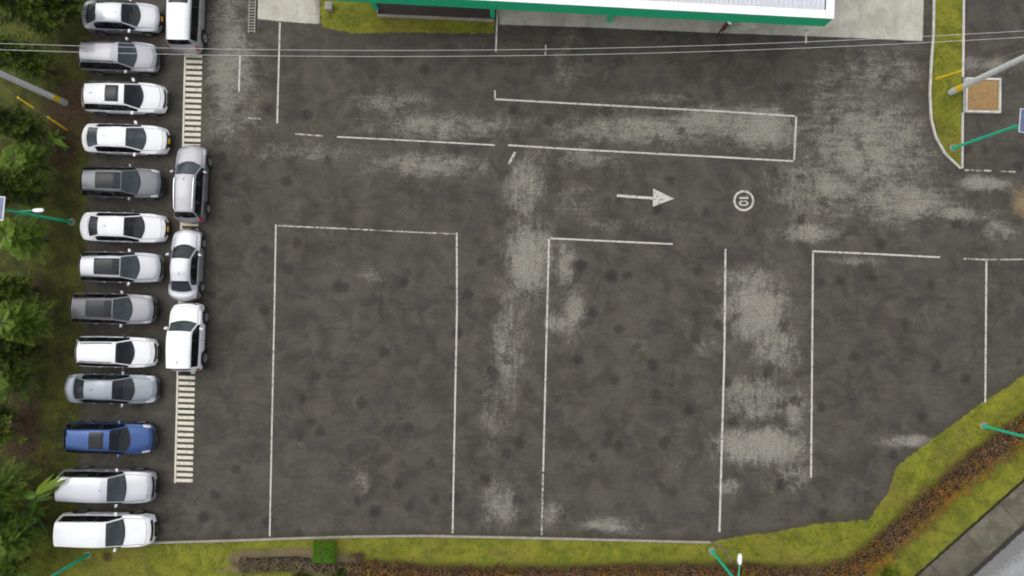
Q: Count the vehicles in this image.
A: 17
